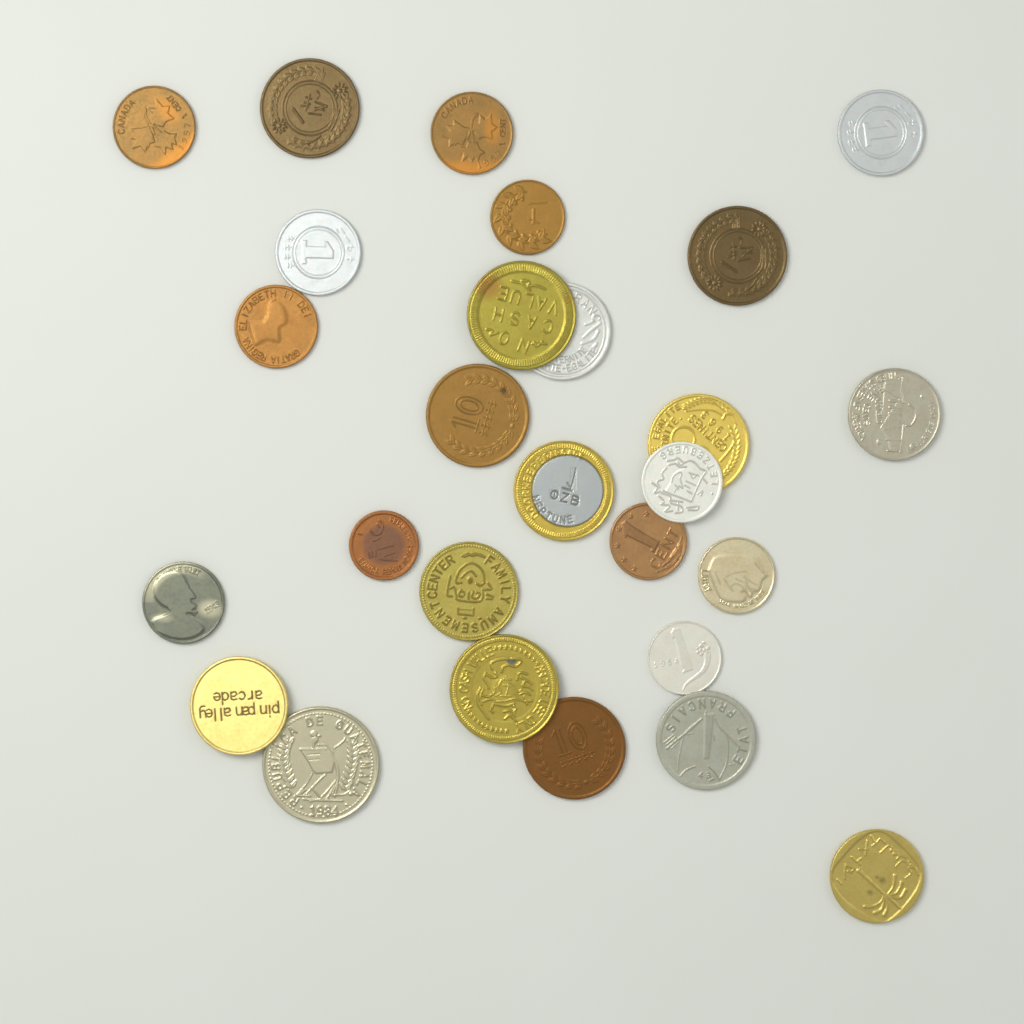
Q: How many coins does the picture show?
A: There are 27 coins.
